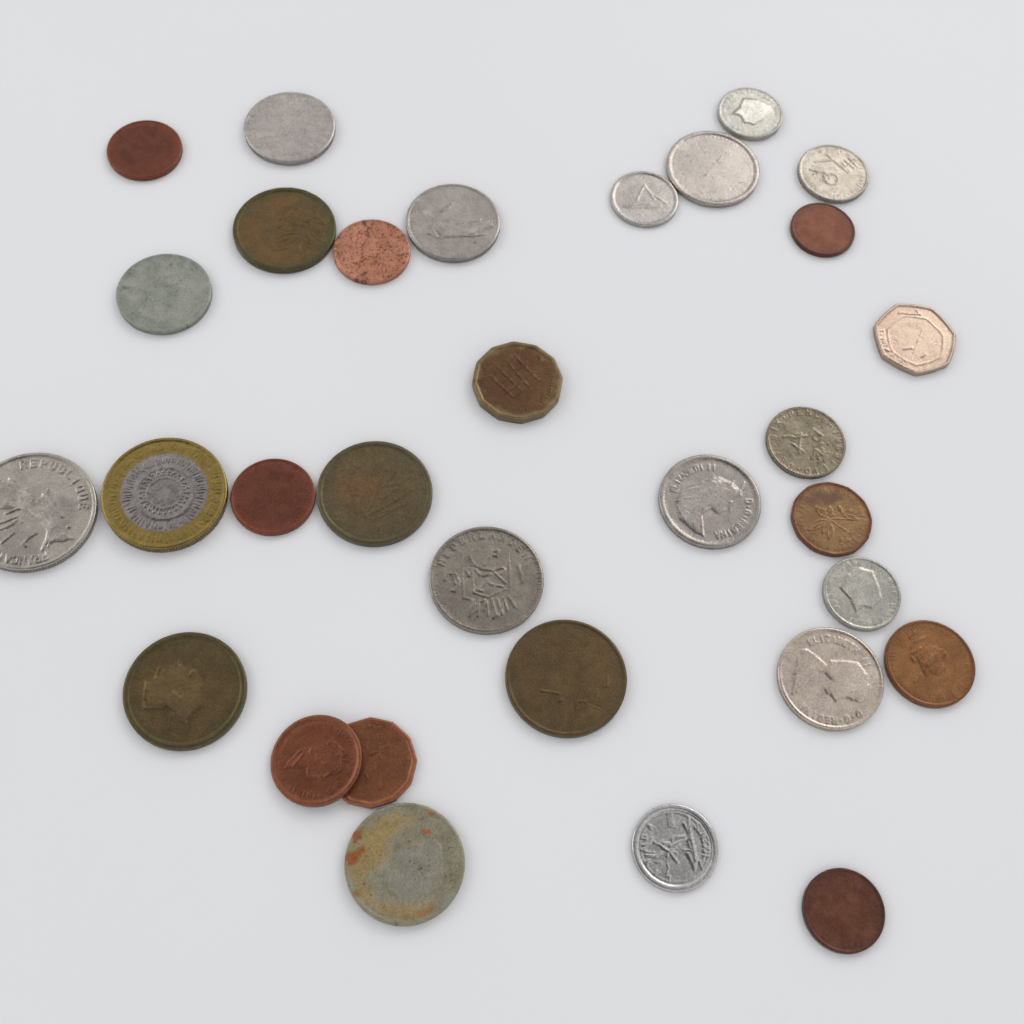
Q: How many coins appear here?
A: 31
